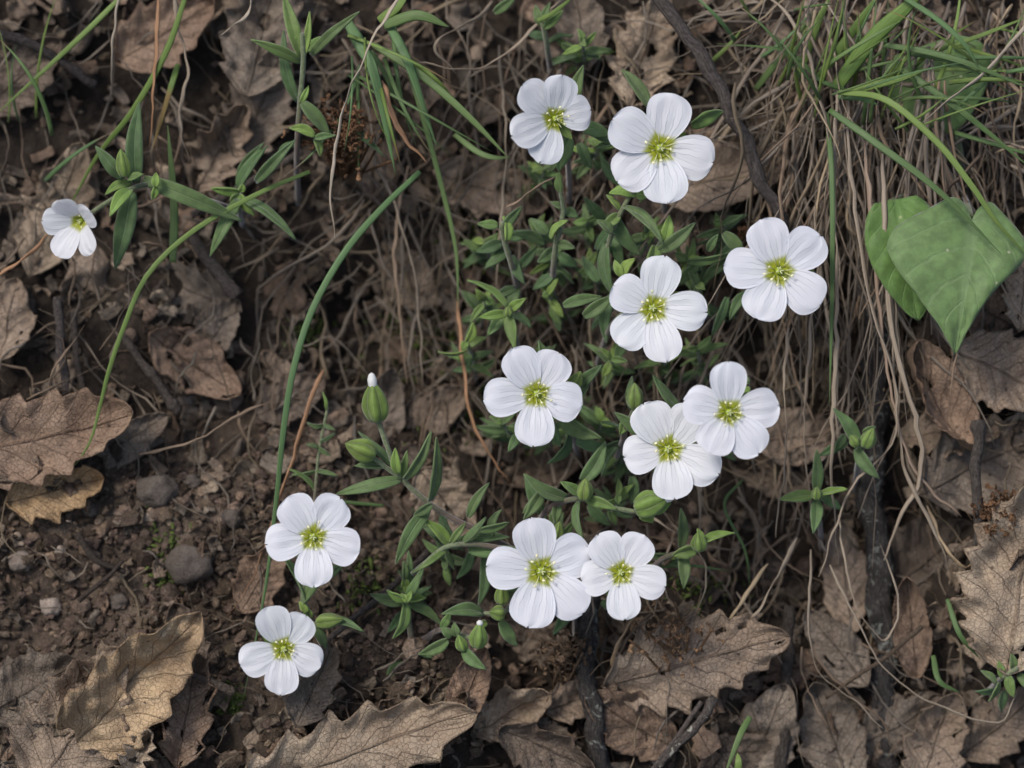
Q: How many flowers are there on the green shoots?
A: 12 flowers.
